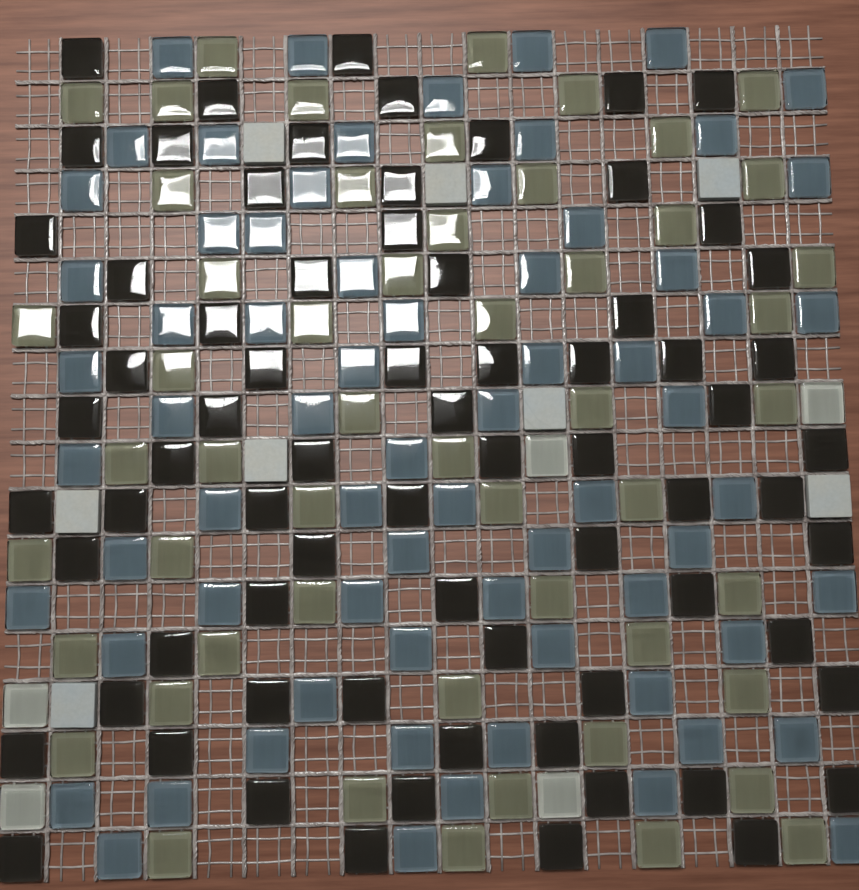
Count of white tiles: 13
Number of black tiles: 73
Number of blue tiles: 70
